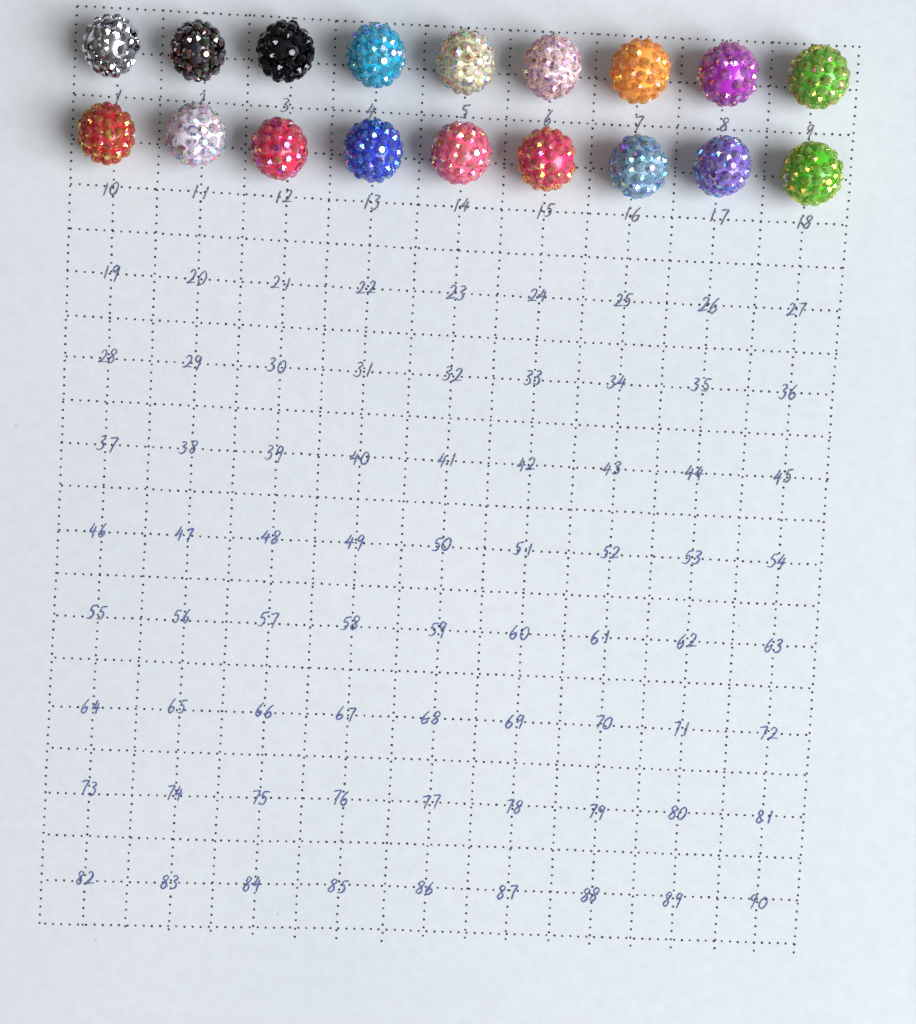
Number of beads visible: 18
